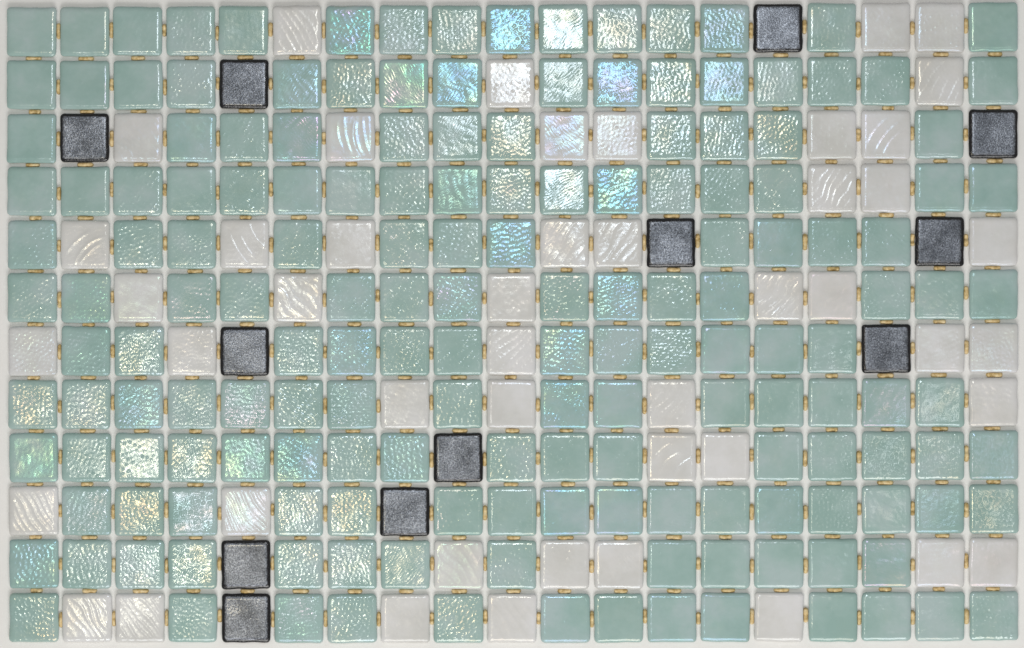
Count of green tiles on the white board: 169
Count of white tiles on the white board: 47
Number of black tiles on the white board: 12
